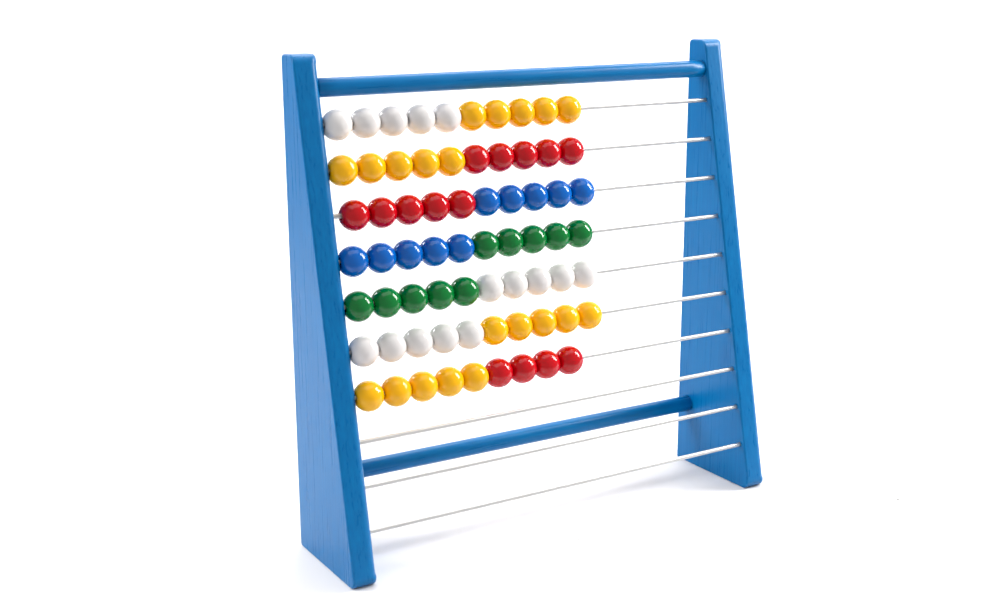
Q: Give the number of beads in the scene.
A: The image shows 69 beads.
